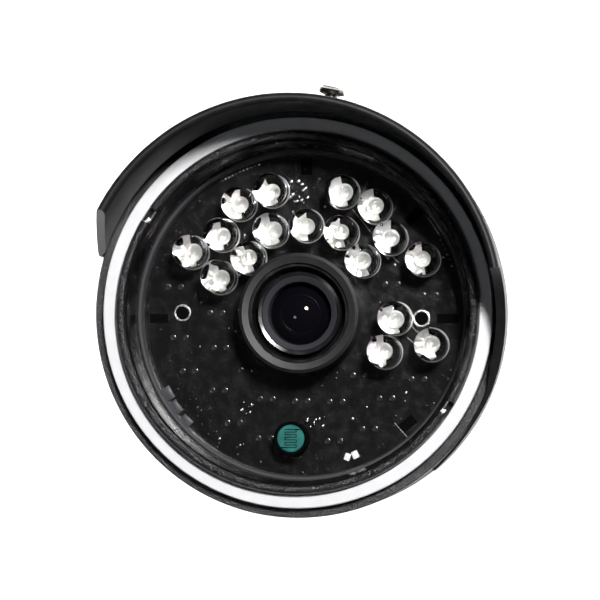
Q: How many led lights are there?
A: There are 17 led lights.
